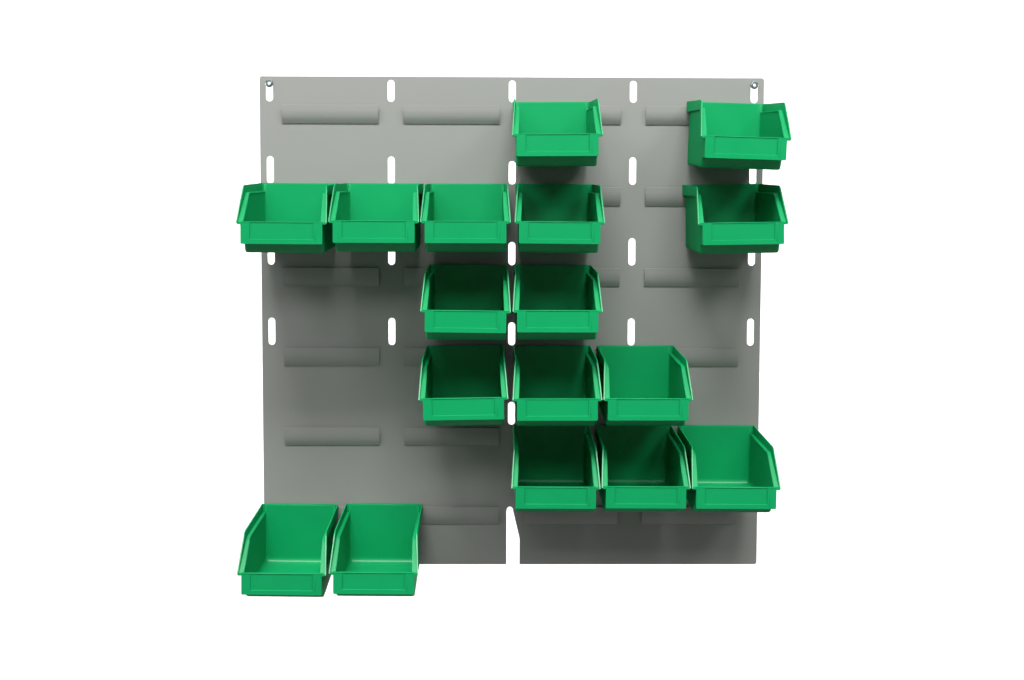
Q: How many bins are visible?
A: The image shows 17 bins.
